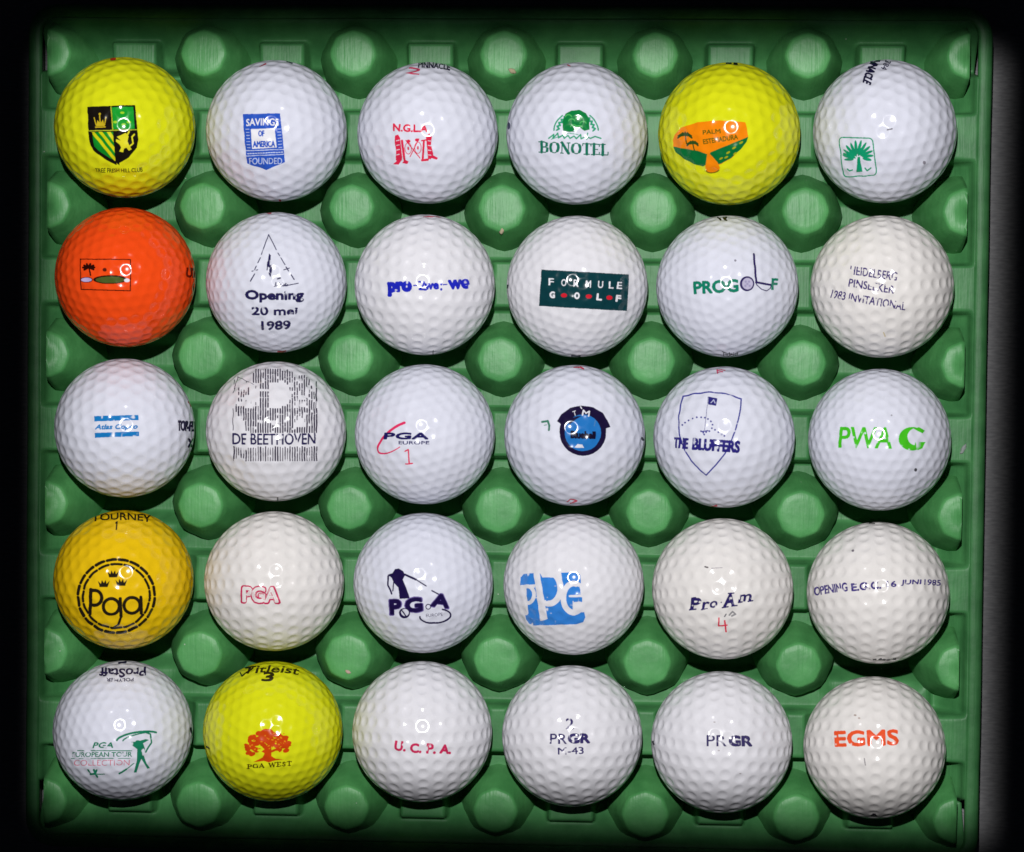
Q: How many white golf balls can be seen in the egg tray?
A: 25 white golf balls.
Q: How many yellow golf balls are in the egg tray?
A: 4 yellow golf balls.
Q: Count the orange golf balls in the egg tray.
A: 1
